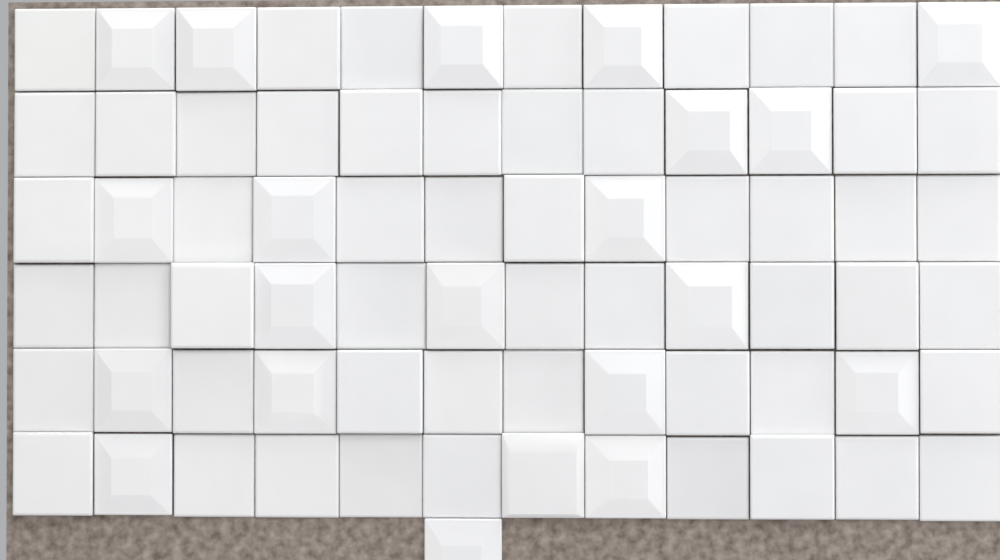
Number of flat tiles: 53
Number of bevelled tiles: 20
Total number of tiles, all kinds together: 73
